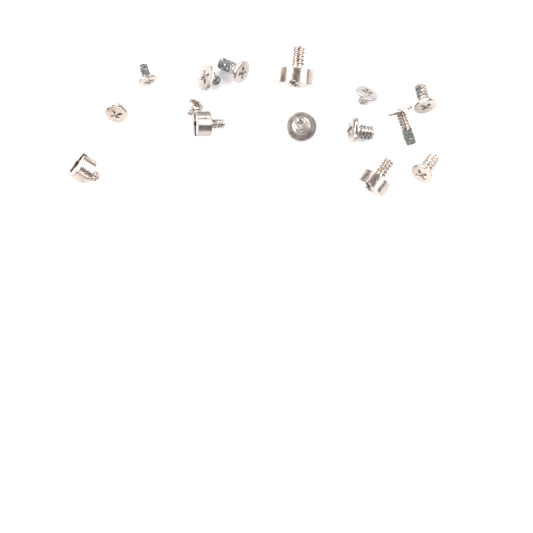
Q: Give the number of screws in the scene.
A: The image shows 15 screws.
